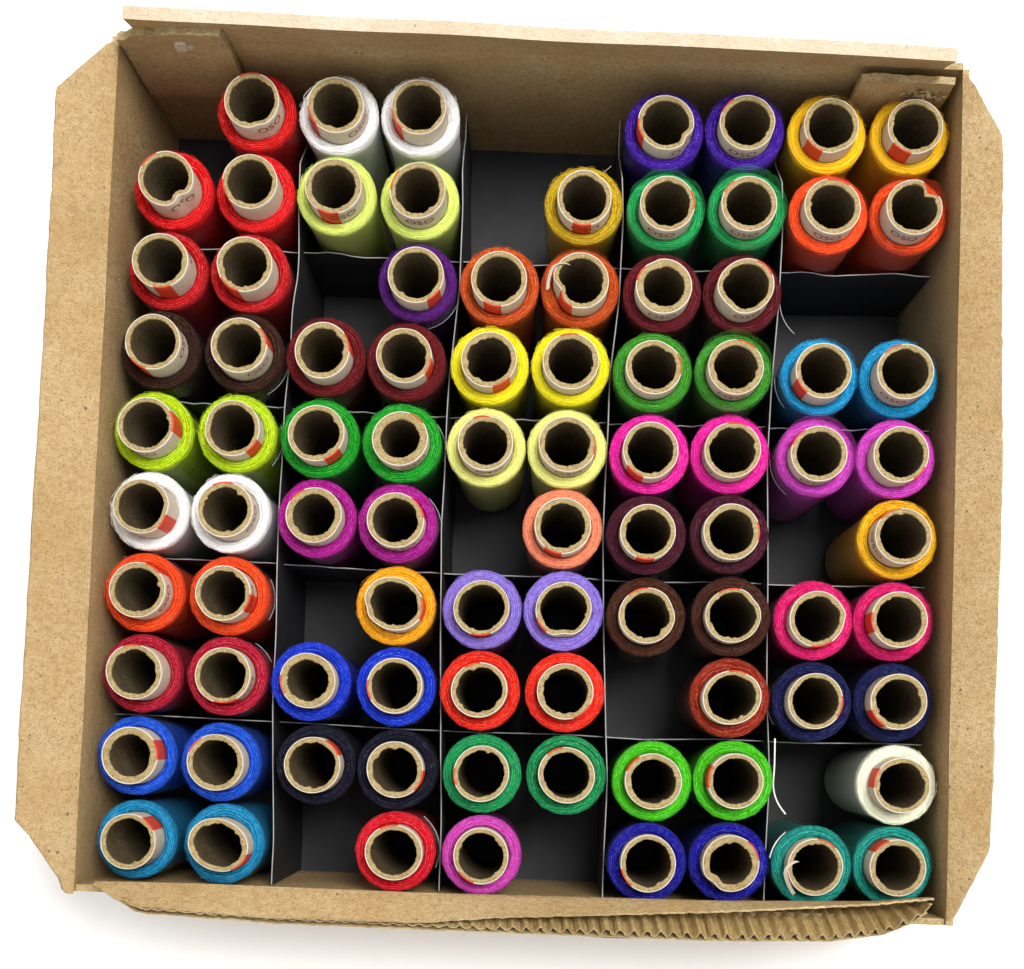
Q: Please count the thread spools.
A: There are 86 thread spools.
